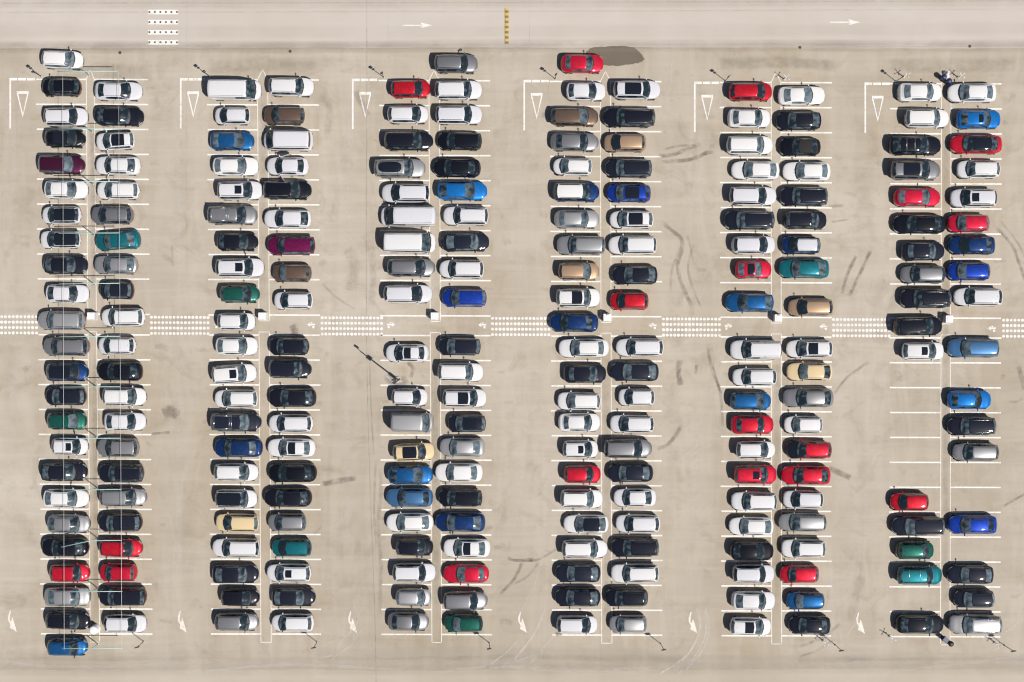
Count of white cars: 101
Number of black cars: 59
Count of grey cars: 30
